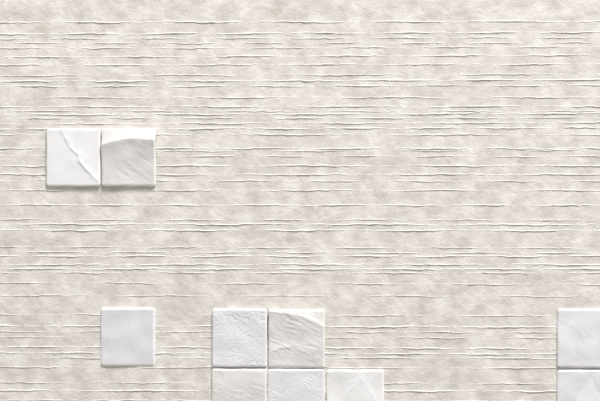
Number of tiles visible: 10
